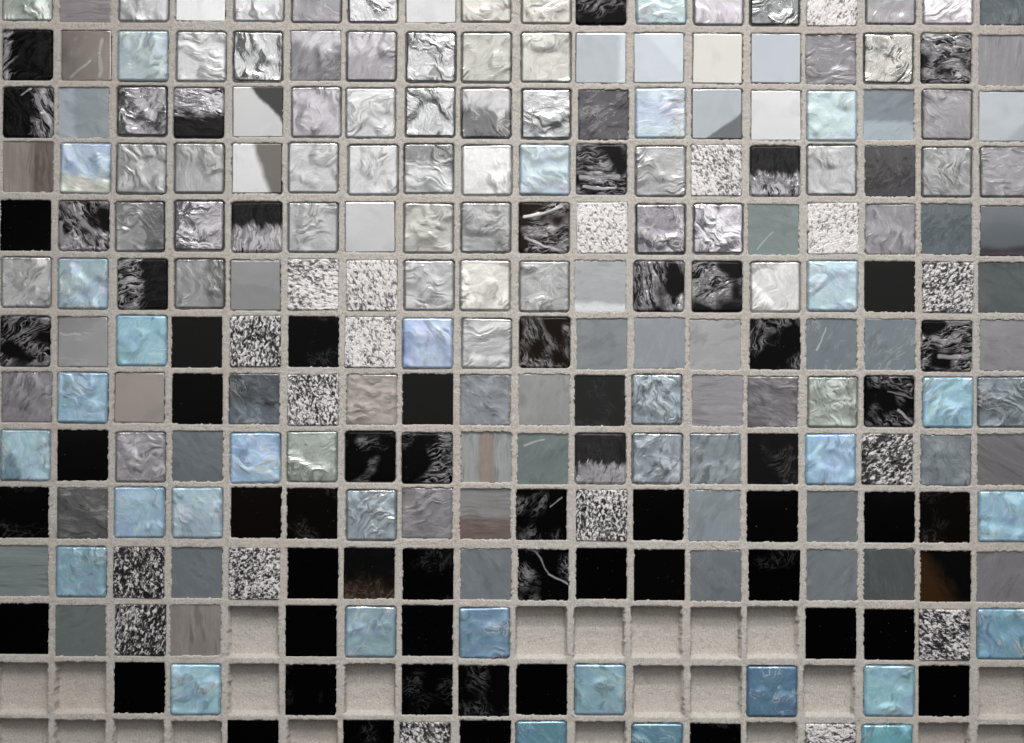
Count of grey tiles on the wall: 121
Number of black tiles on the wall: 61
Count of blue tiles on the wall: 29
